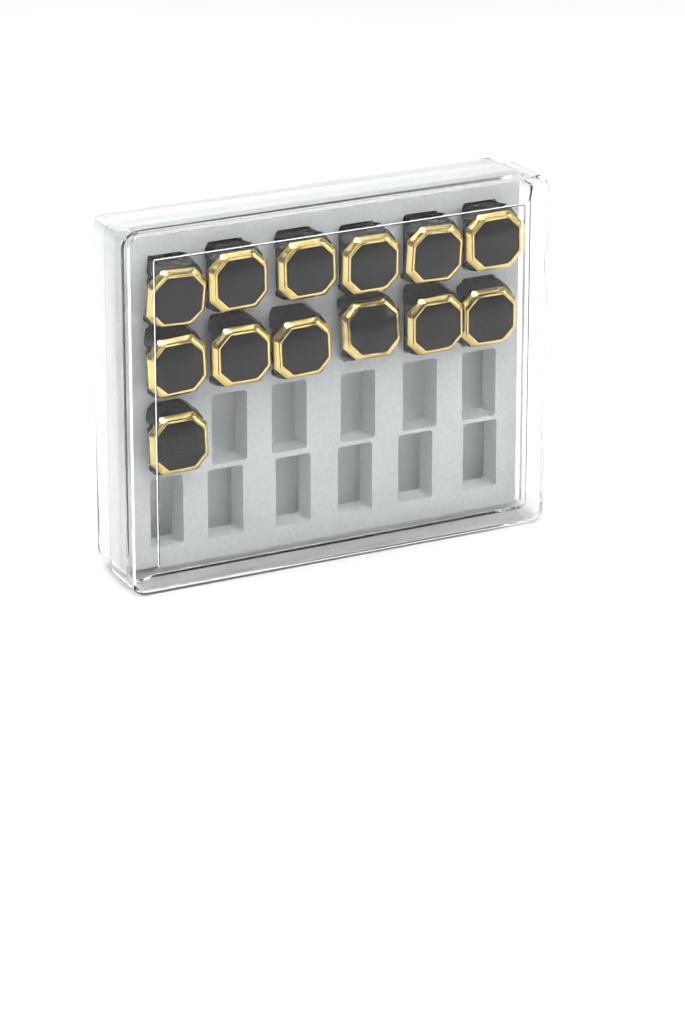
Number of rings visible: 13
